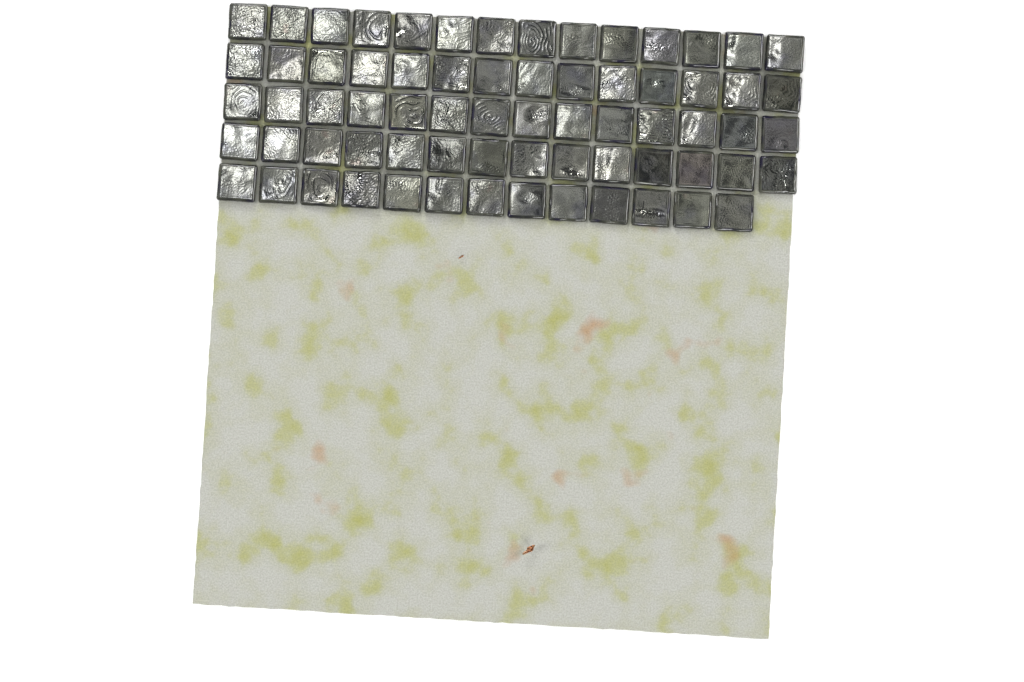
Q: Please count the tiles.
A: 69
